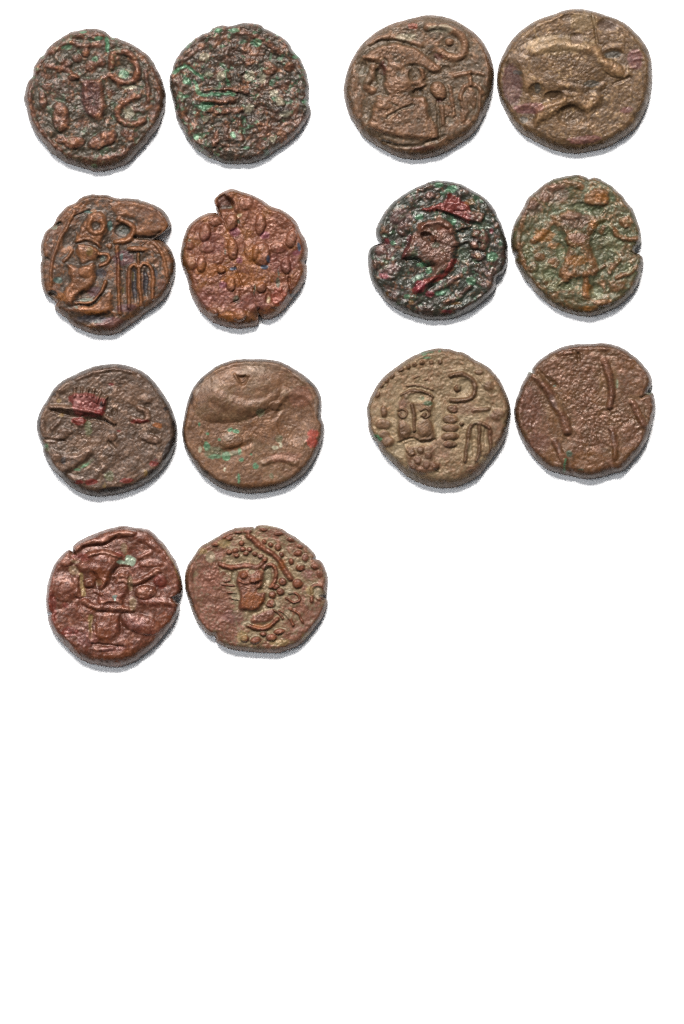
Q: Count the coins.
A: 14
